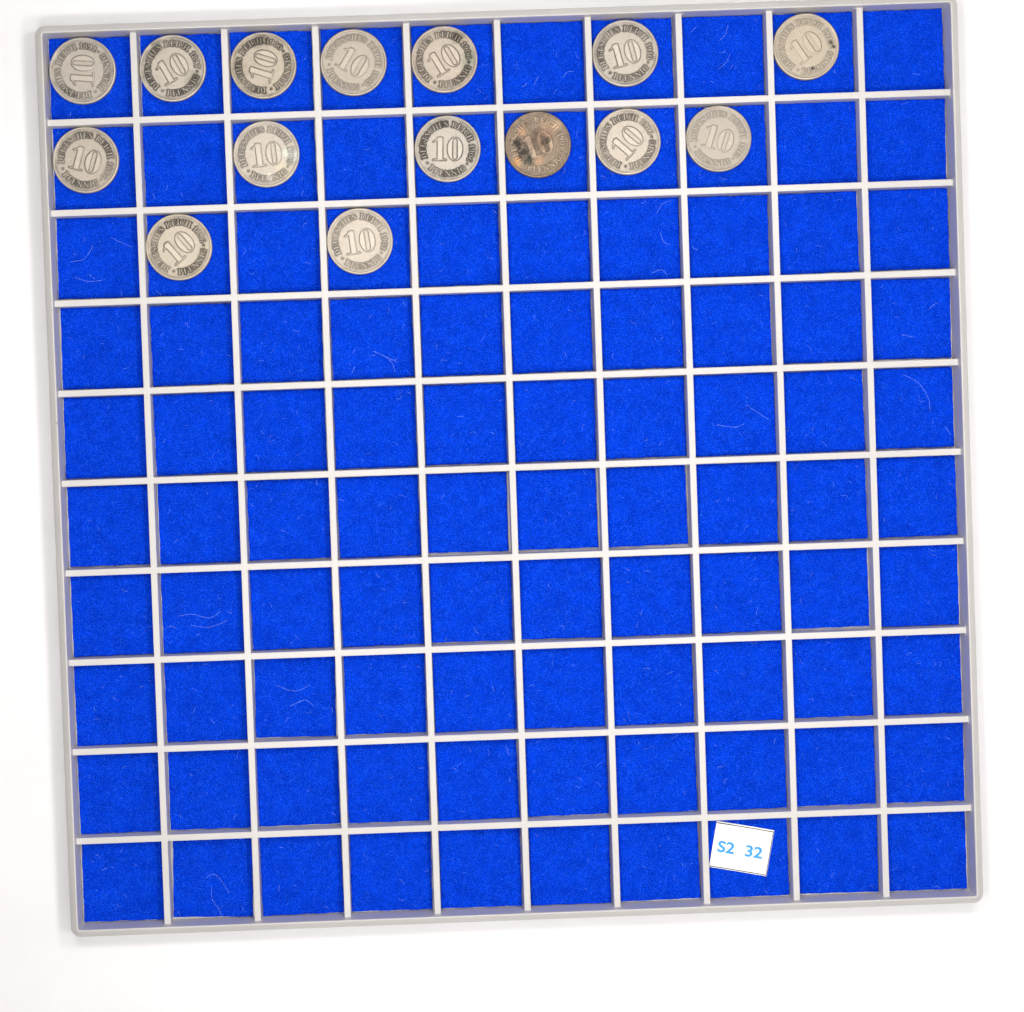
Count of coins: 15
